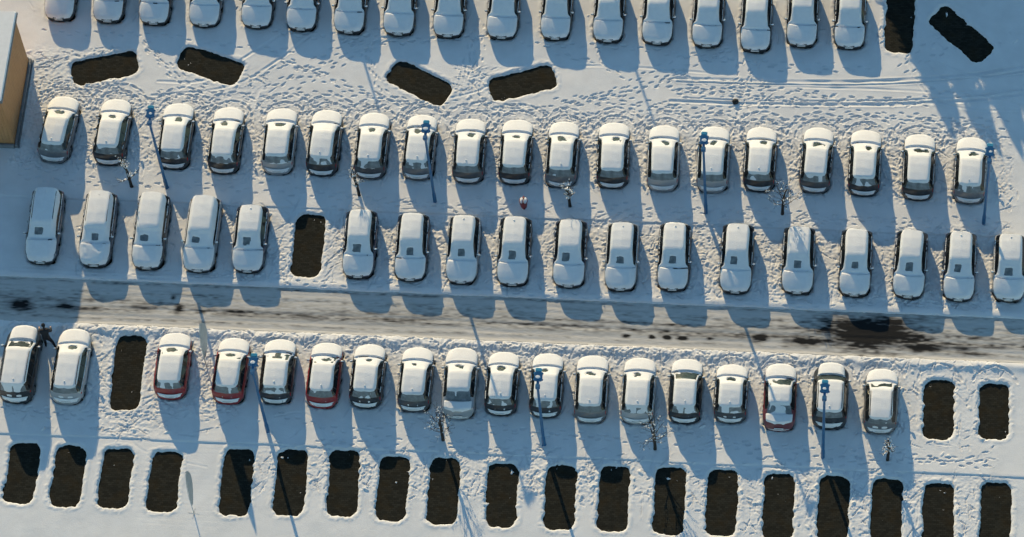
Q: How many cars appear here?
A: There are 72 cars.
